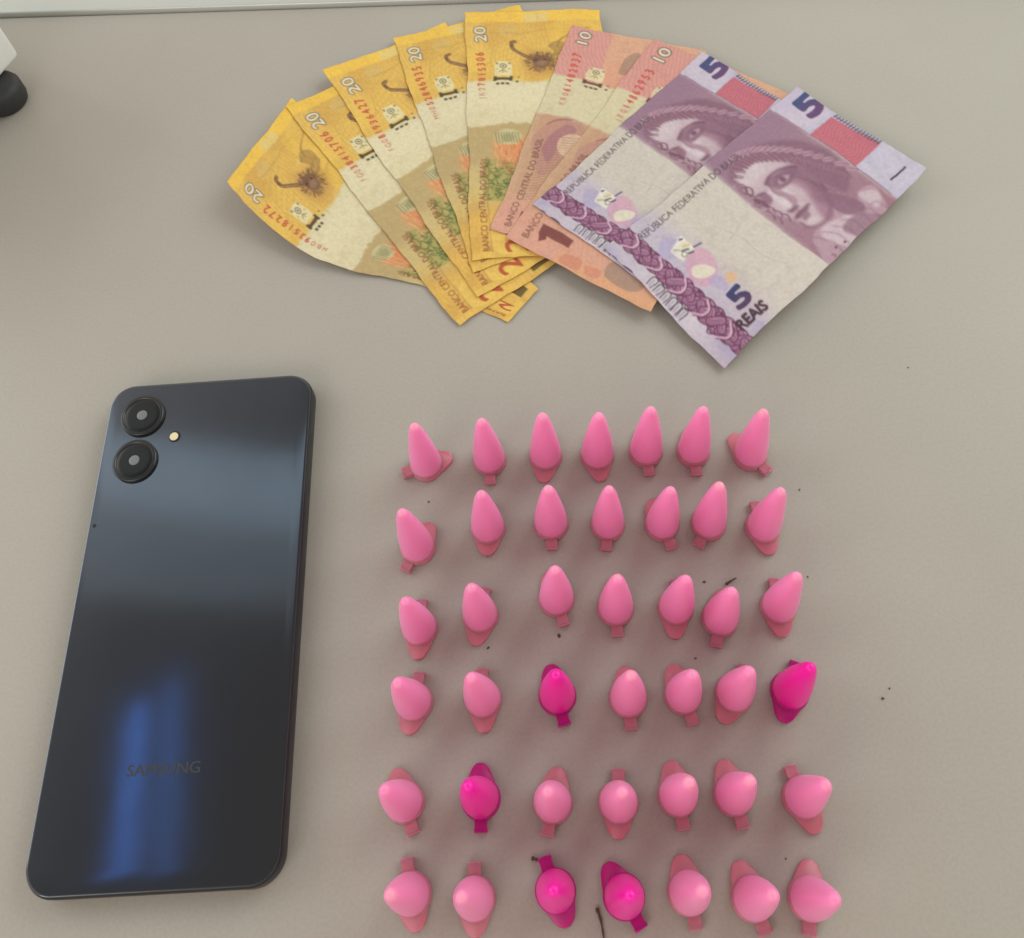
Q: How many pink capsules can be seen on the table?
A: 37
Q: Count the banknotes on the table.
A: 9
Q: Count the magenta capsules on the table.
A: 5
